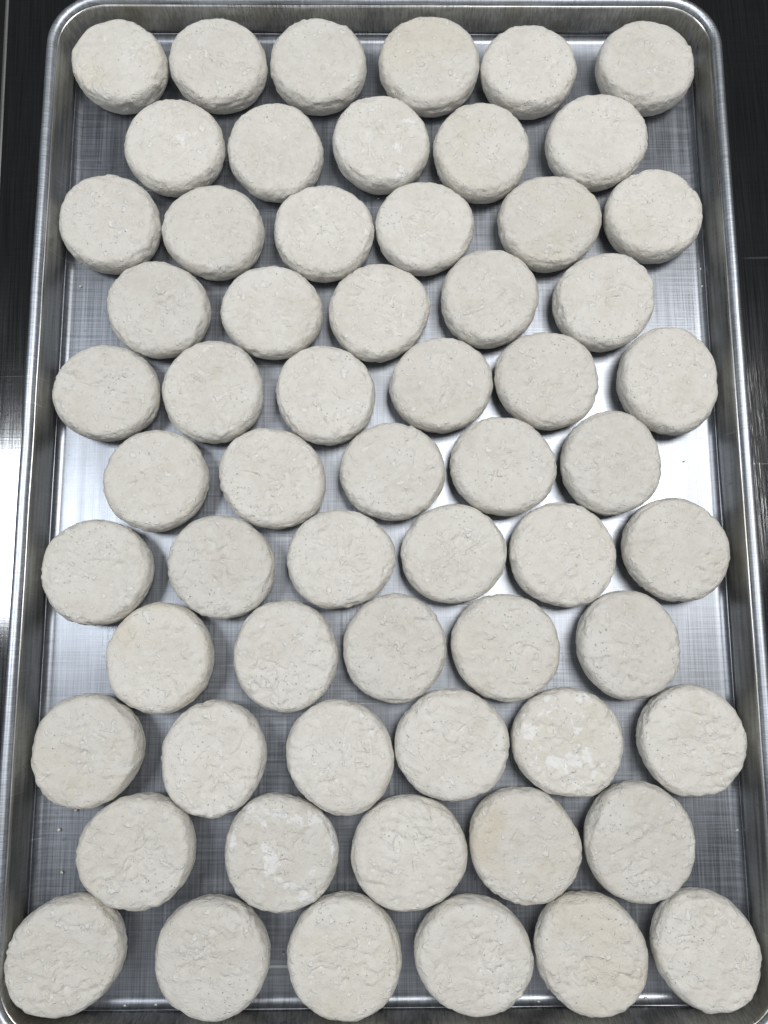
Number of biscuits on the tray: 61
